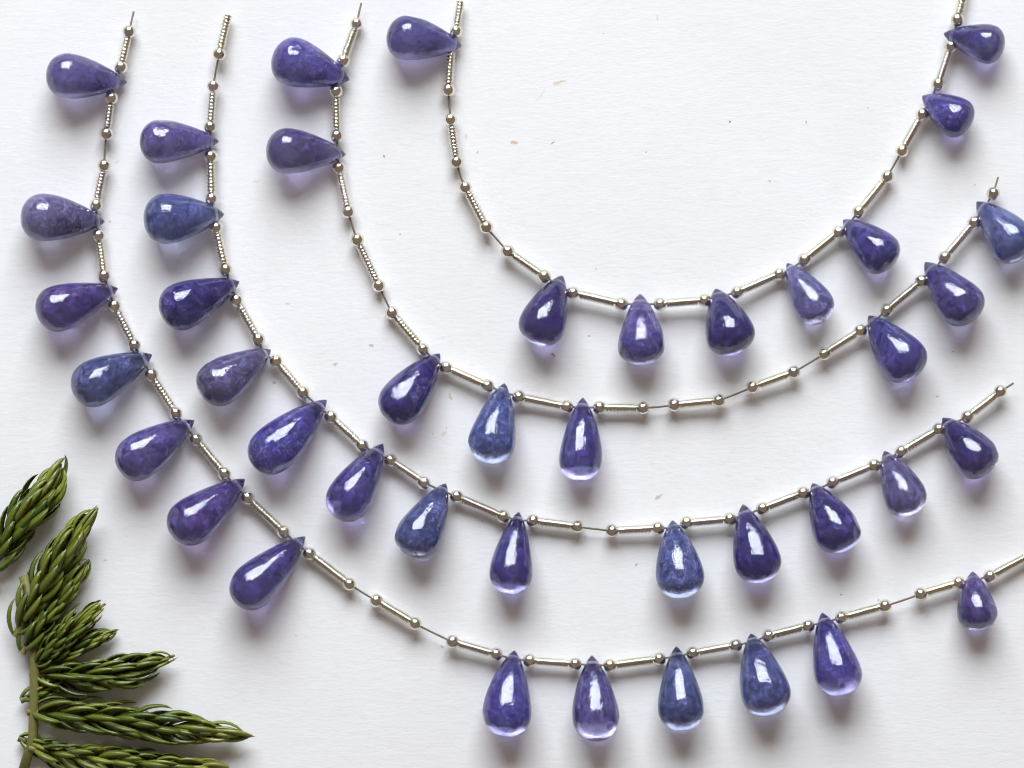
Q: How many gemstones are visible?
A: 42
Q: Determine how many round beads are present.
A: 116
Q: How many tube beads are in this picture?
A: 60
